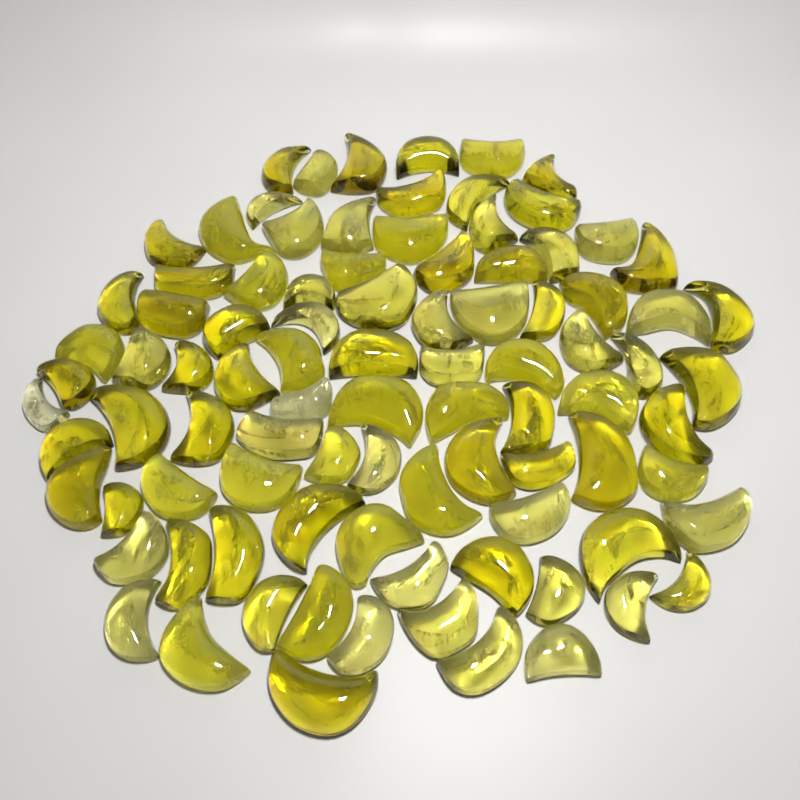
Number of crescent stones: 92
